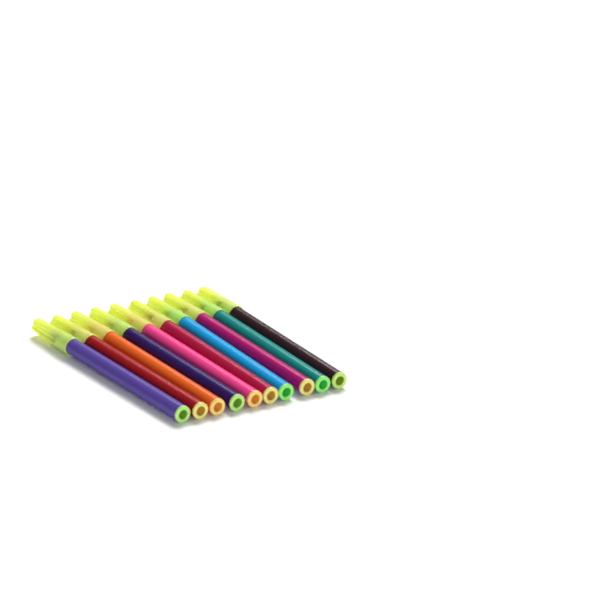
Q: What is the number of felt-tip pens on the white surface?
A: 10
